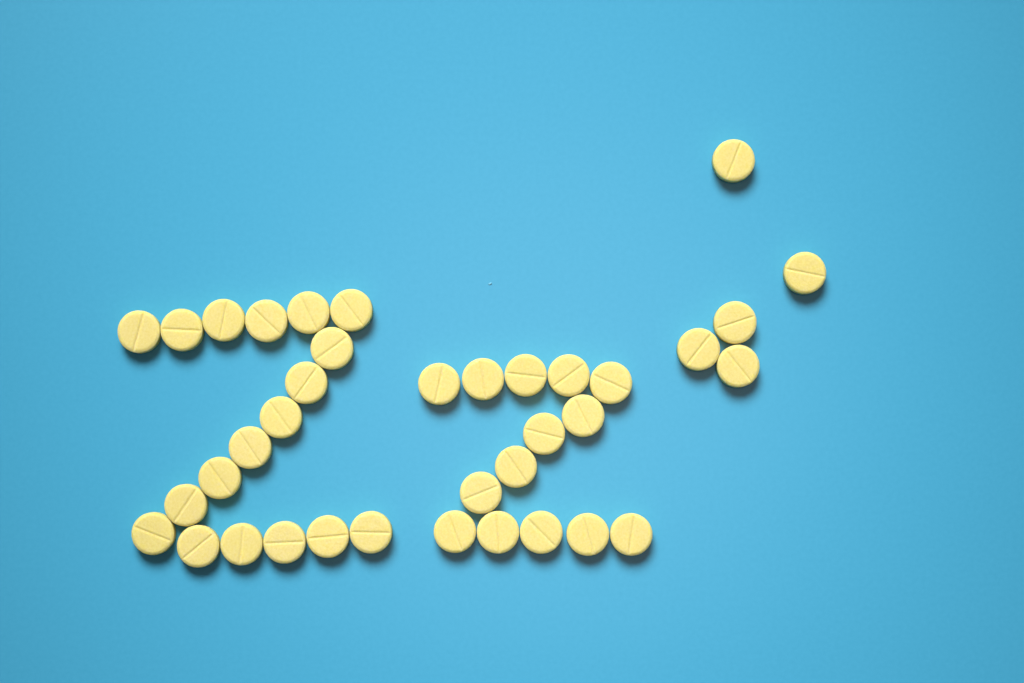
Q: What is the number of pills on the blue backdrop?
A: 37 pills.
